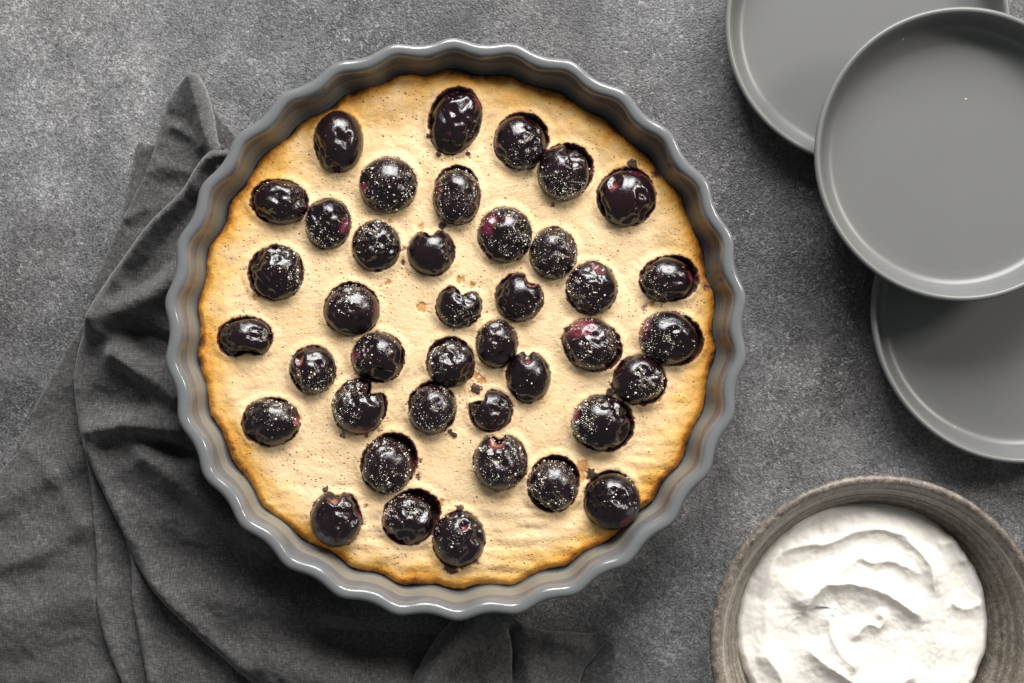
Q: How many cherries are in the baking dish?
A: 40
